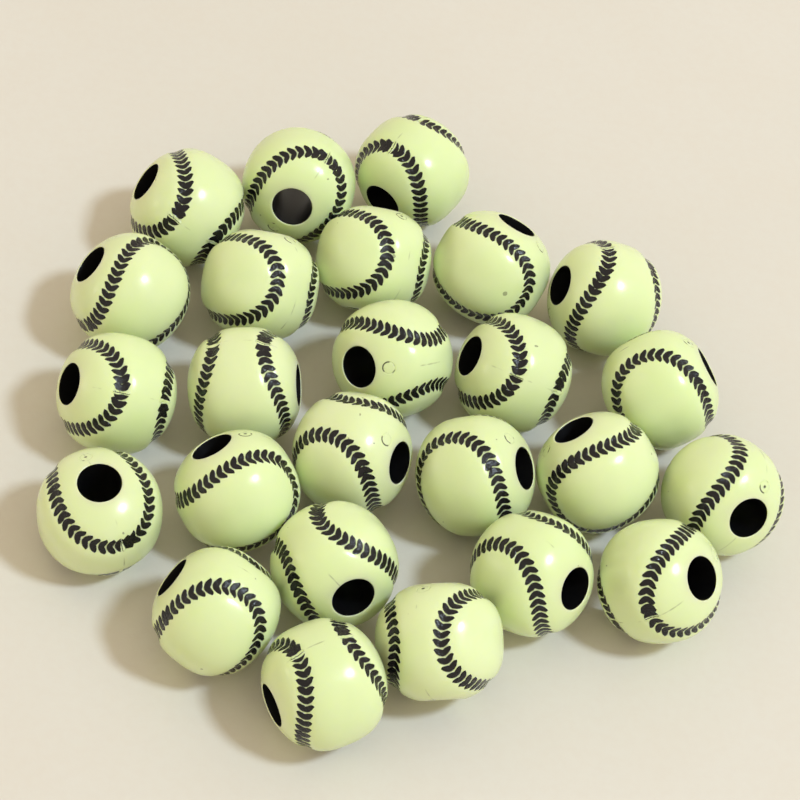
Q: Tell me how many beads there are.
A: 25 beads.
